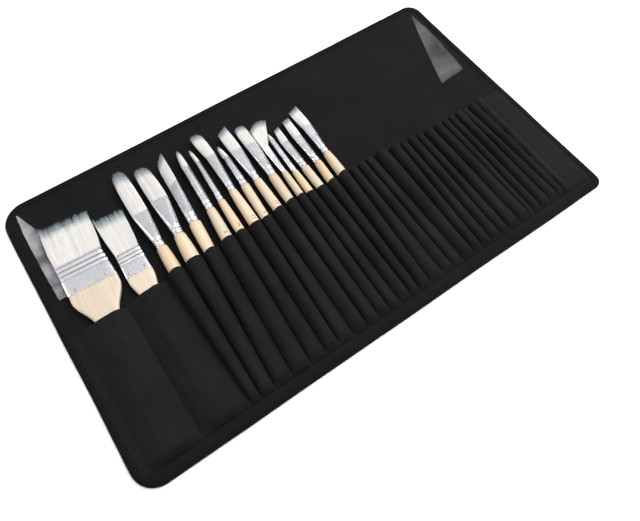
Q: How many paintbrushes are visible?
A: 16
